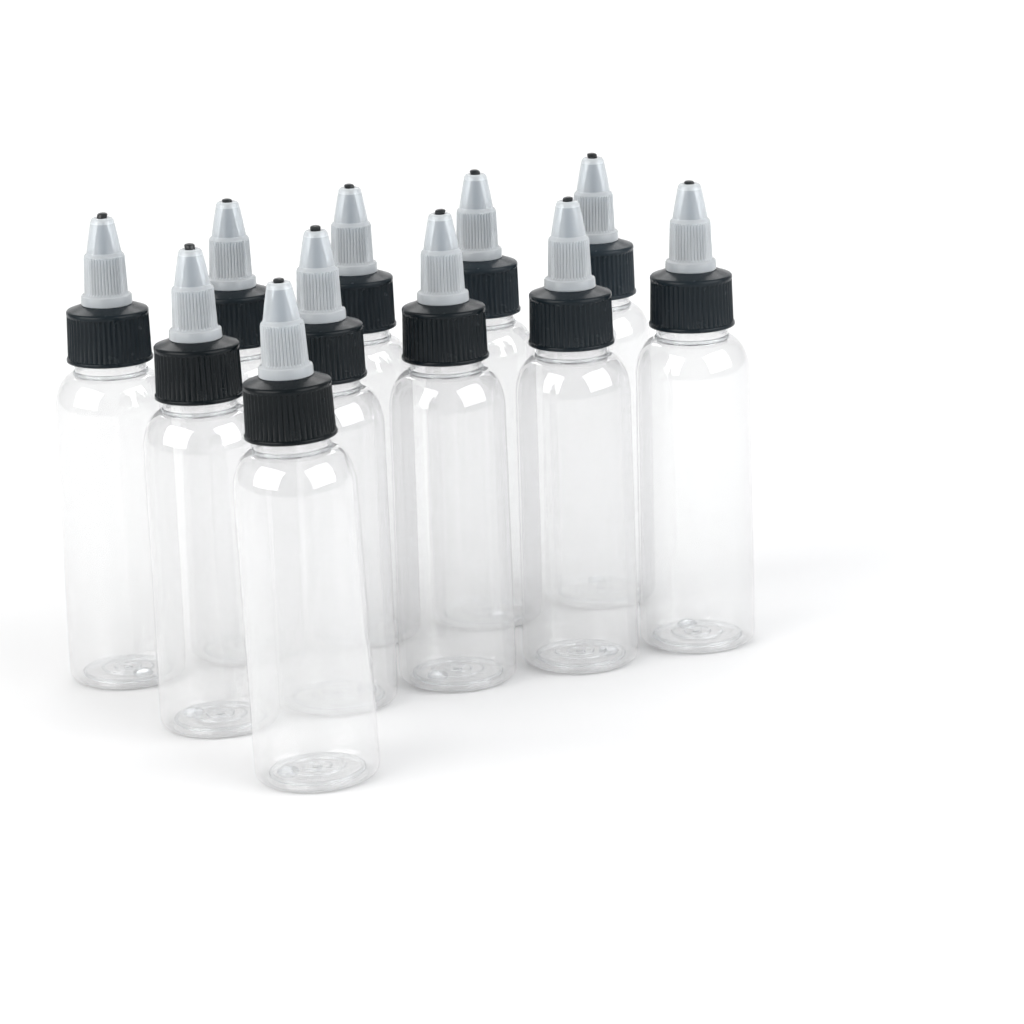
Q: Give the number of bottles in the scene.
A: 11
